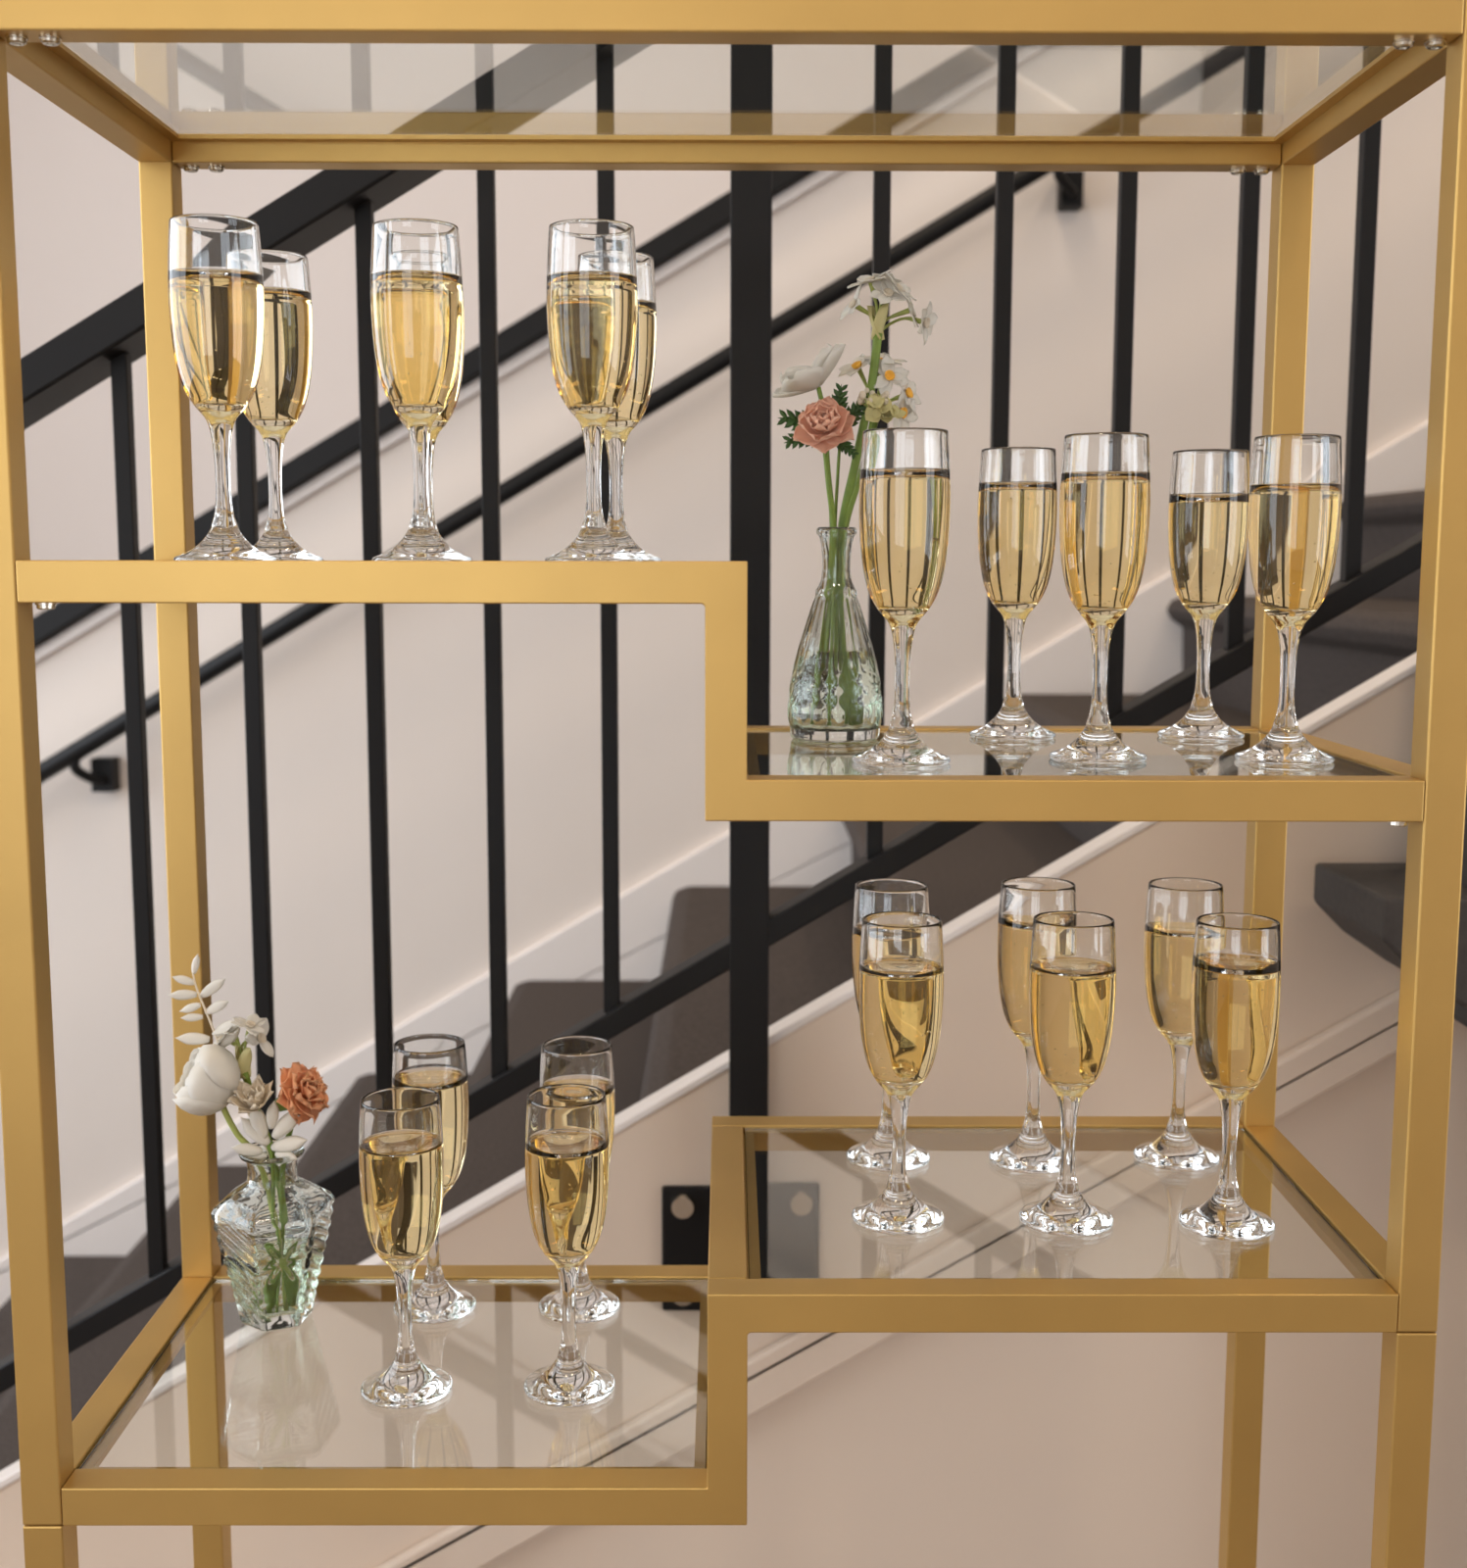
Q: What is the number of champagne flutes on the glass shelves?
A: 21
